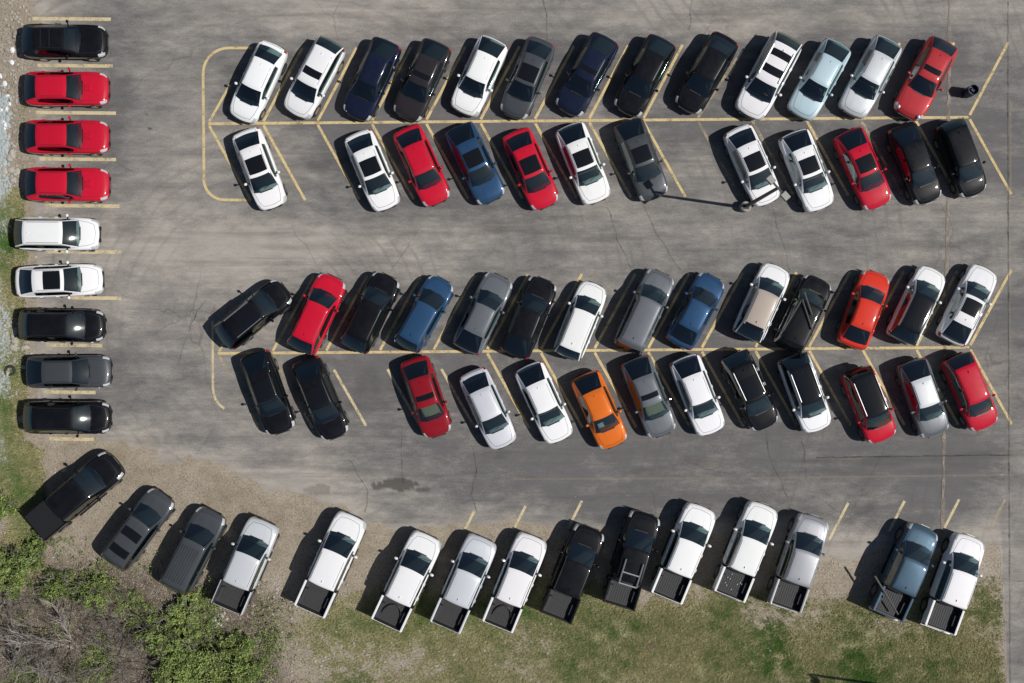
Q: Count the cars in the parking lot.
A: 63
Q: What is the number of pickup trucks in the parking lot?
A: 13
